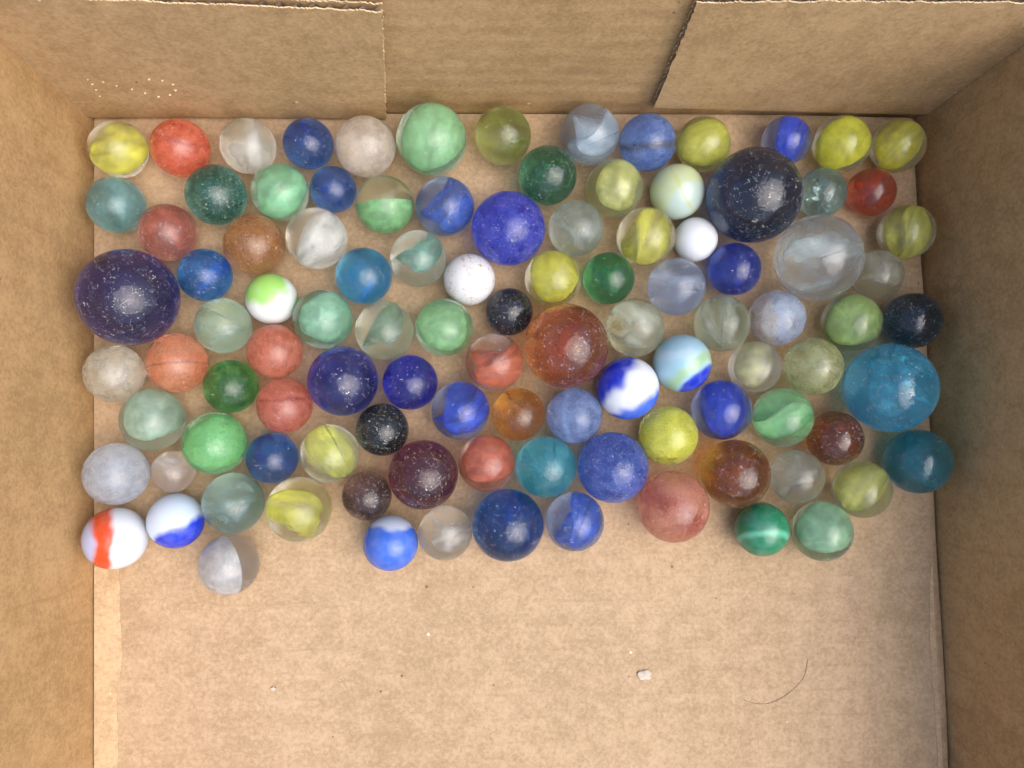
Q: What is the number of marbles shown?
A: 104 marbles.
